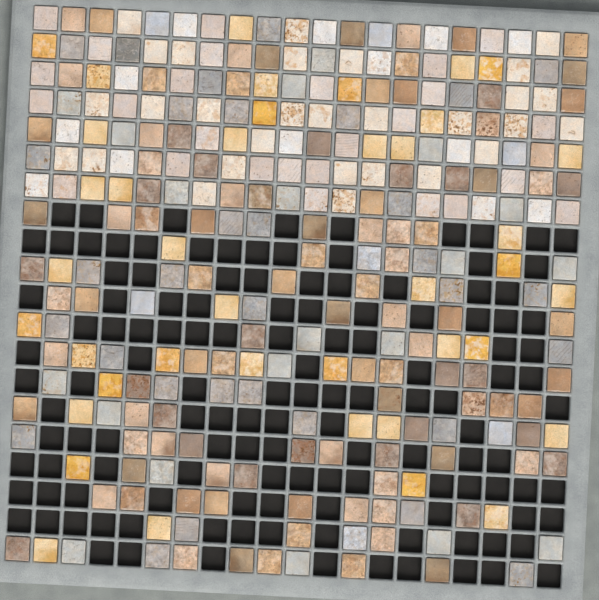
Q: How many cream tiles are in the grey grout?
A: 68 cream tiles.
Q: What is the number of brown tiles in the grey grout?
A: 103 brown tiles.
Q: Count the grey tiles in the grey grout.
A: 59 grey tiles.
